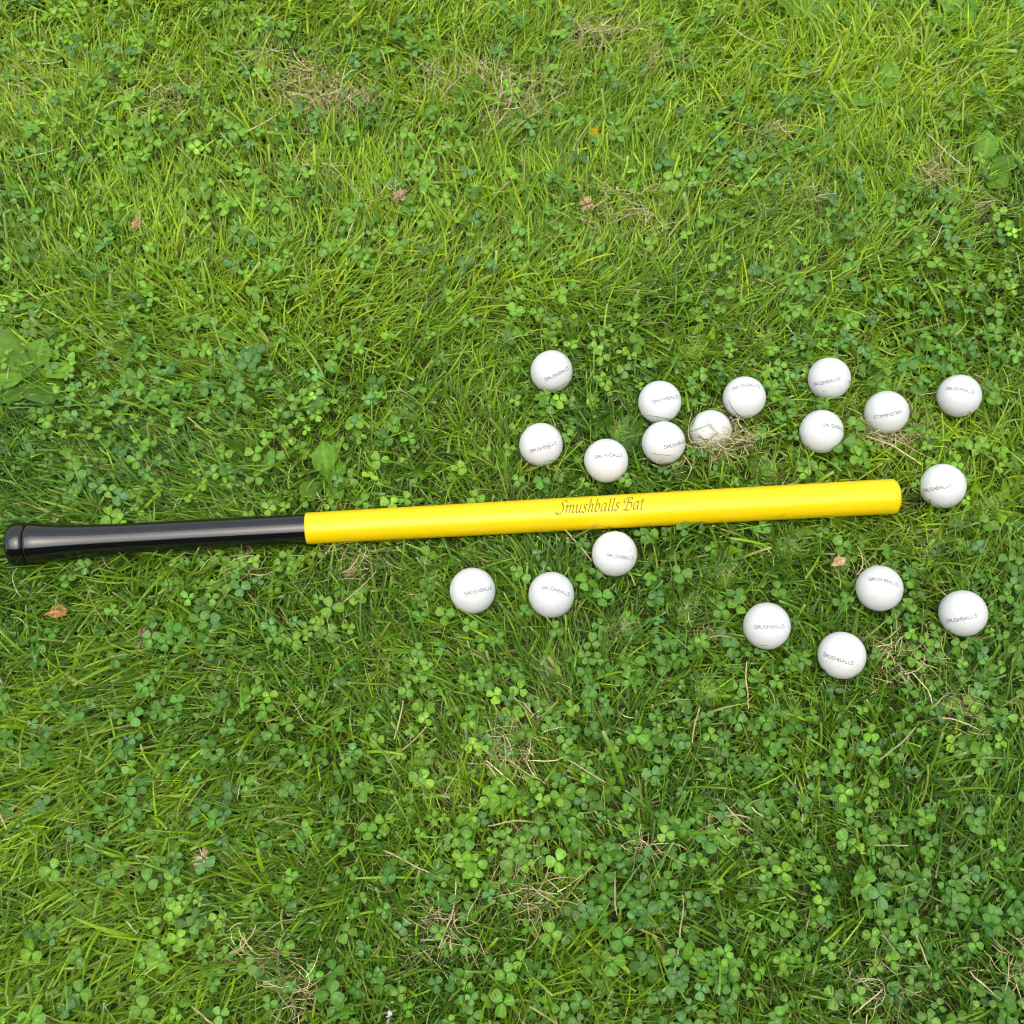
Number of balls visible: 19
